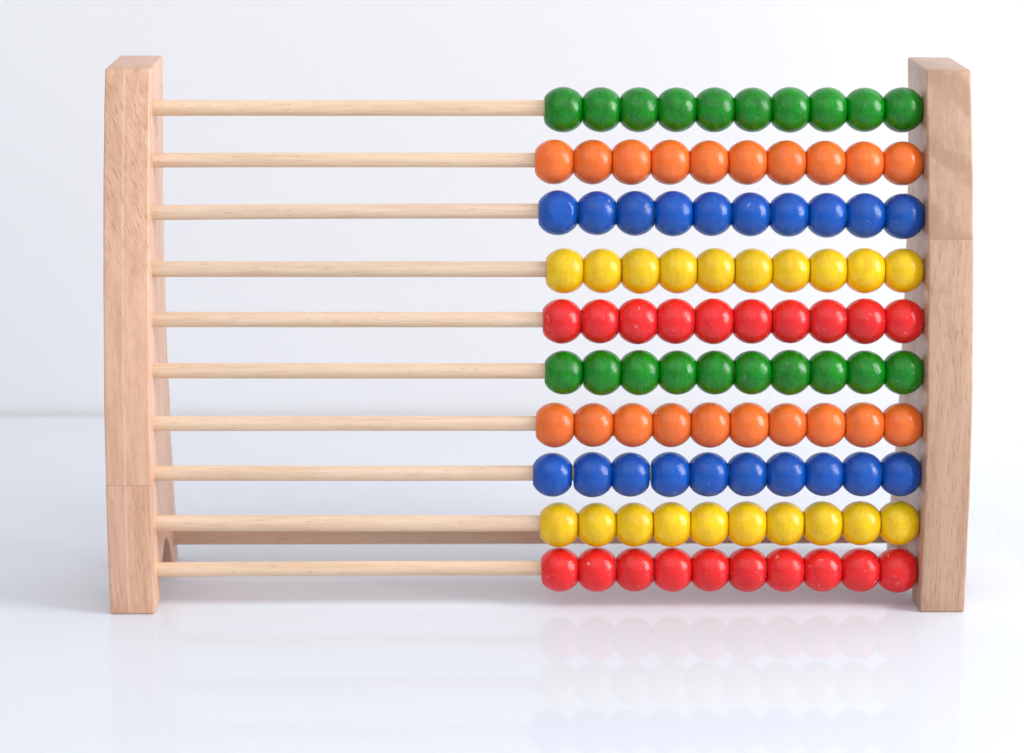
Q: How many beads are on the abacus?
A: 100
